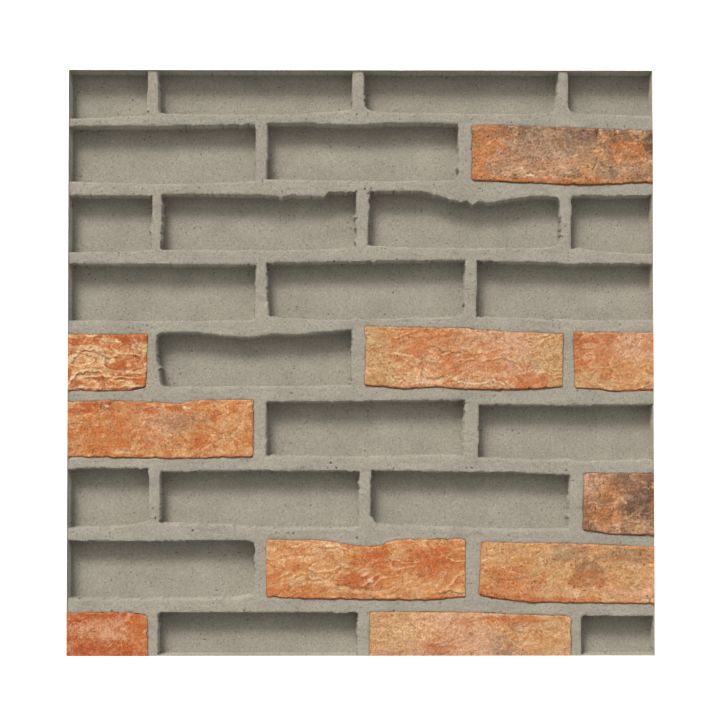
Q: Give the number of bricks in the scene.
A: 10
